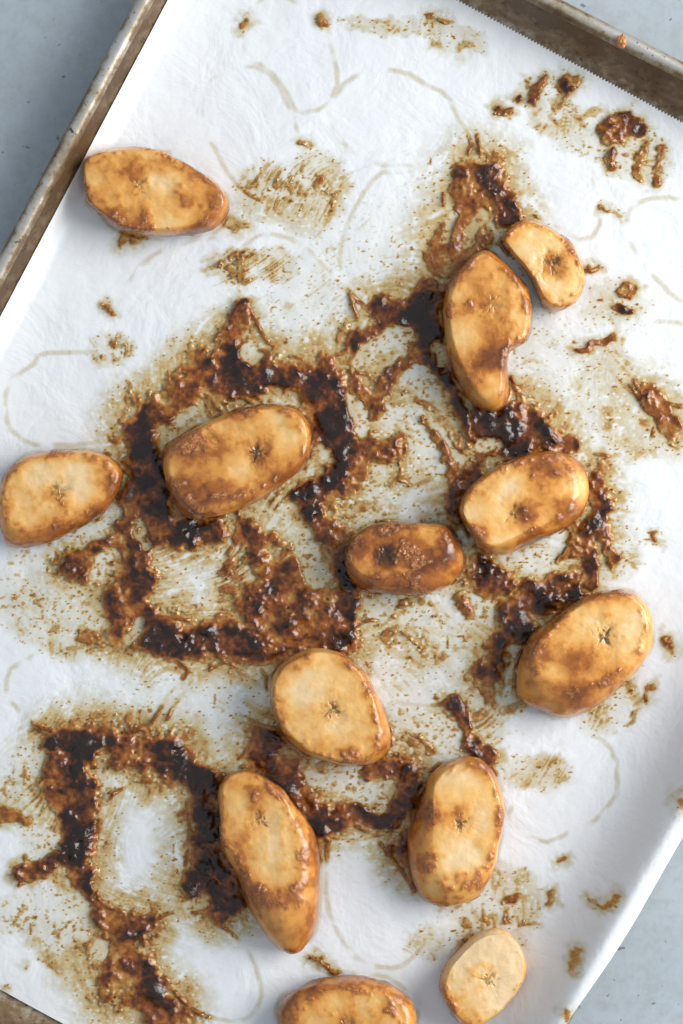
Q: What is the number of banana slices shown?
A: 13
